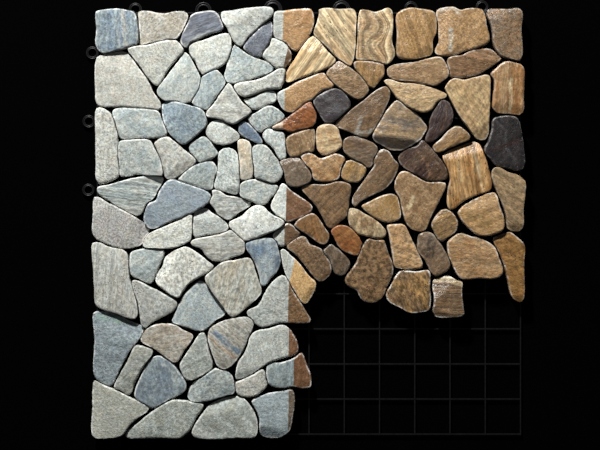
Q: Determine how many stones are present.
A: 112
